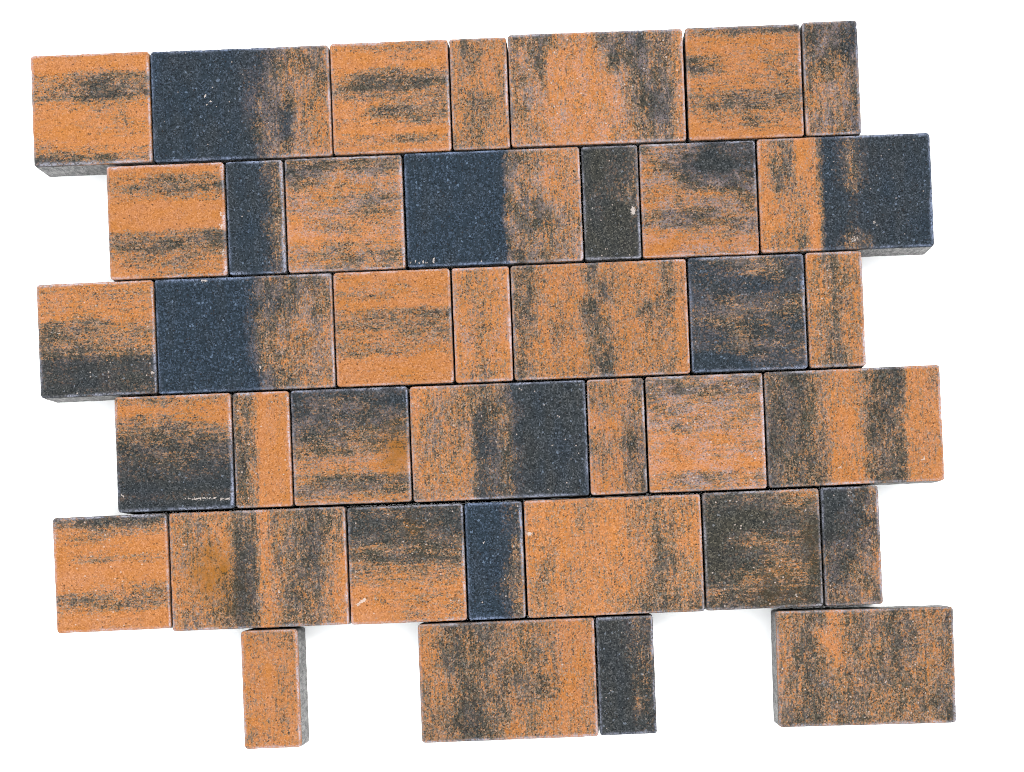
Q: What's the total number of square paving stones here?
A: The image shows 15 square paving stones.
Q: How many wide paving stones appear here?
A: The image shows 12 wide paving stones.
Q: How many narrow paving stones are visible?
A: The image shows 12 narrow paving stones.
